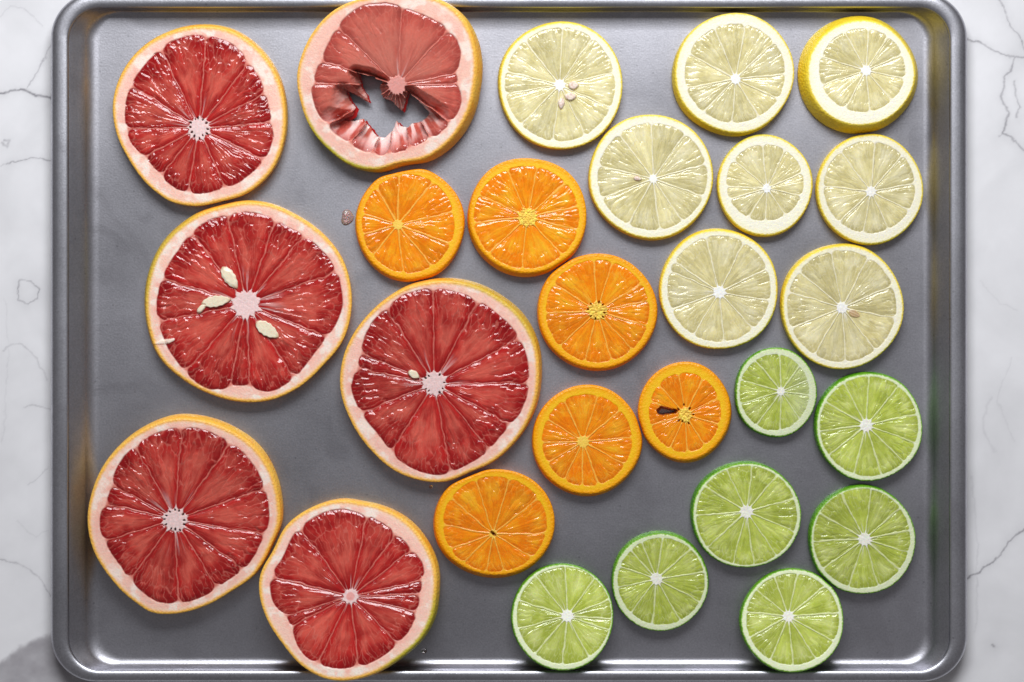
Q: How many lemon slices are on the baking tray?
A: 8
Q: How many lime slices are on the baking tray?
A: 7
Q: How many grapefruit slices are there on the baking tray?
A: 6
